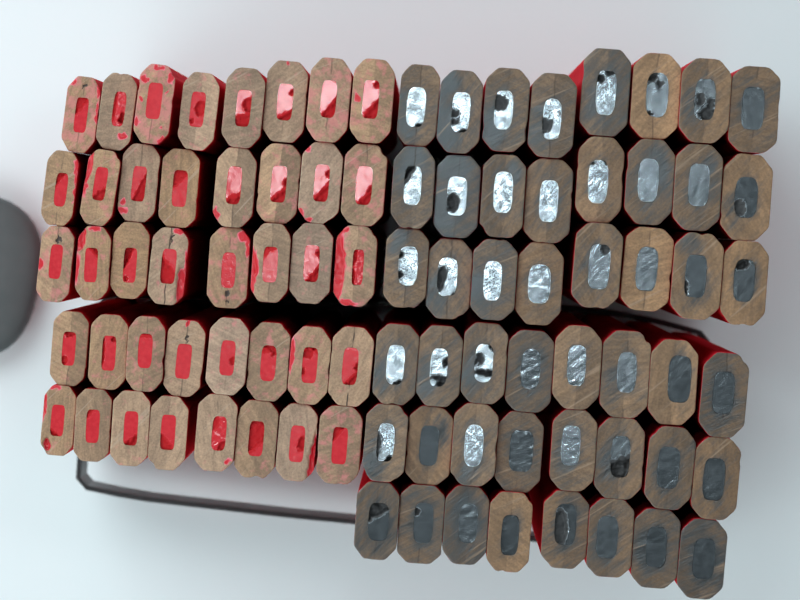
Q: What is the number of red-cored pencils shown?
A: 40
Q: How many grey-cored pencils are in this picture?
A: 48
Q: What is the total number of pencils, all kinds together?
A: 88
